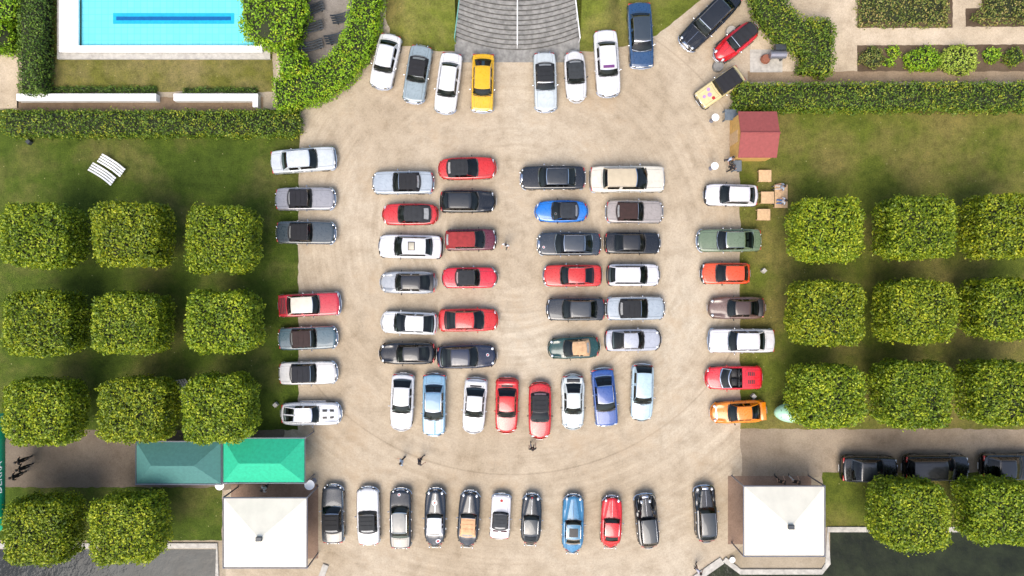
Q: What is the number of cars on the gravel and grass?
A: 71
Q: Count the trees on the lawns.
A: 22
